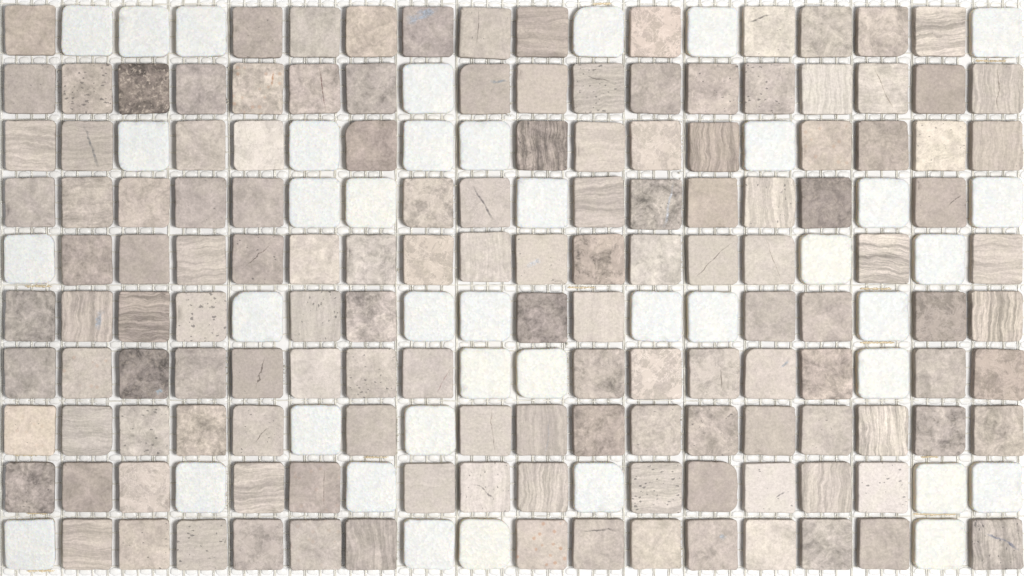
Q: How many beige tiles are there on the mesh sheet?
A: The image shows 140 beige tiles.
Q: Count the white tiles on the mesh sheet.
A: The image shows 40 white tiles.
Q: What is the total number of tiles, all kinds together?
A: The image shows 180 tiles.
